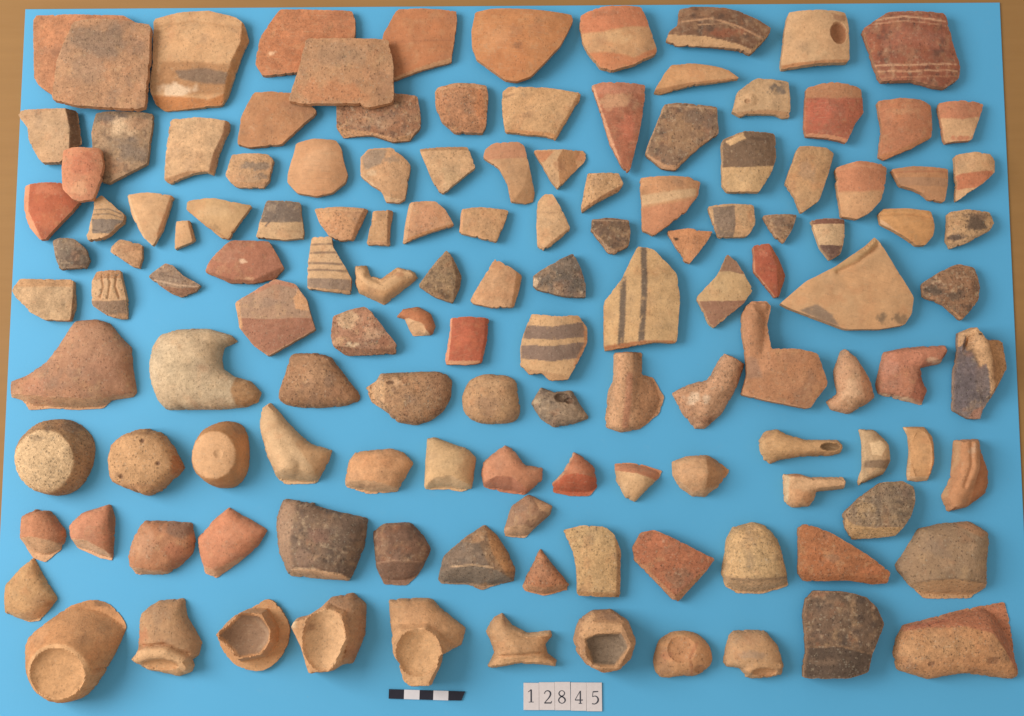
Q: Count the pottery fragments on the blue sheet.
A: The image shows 132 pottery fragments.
